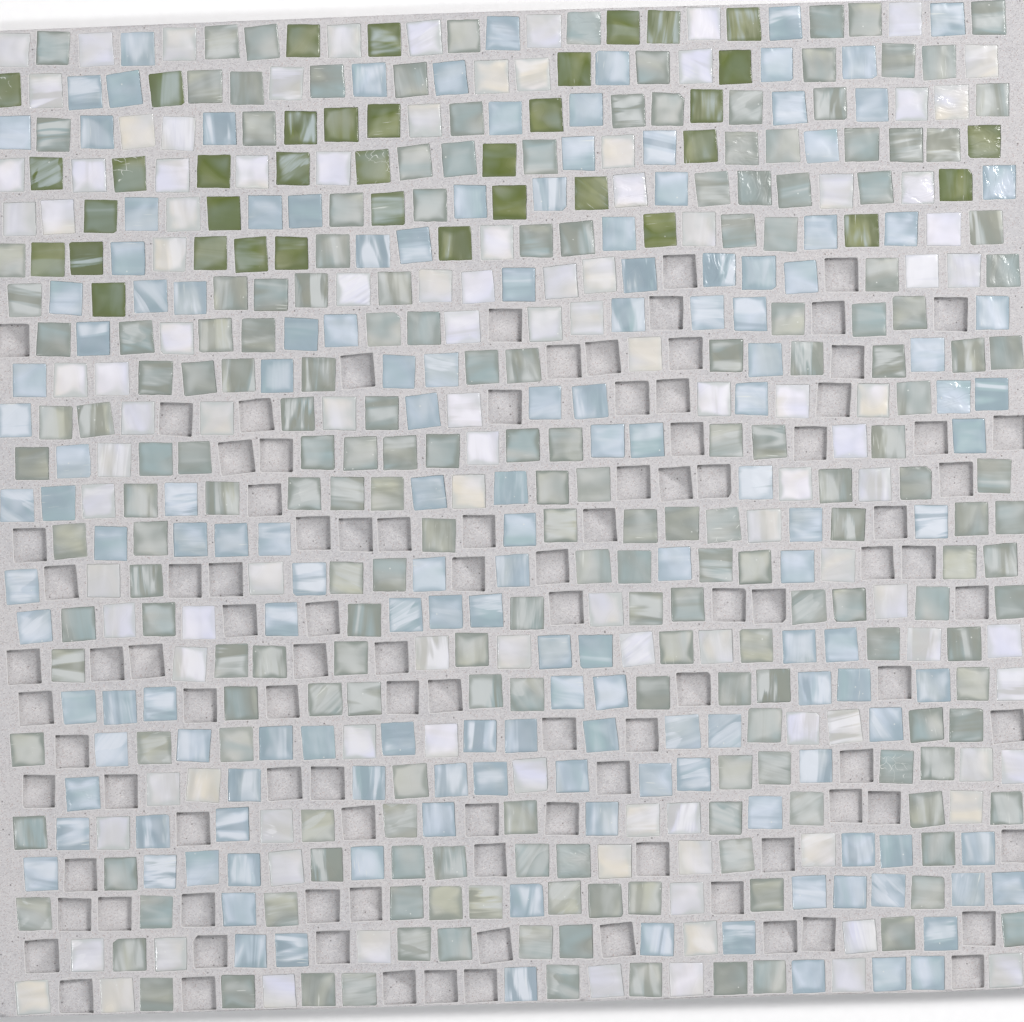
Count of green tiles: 37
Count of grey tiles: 199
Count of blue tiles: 152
